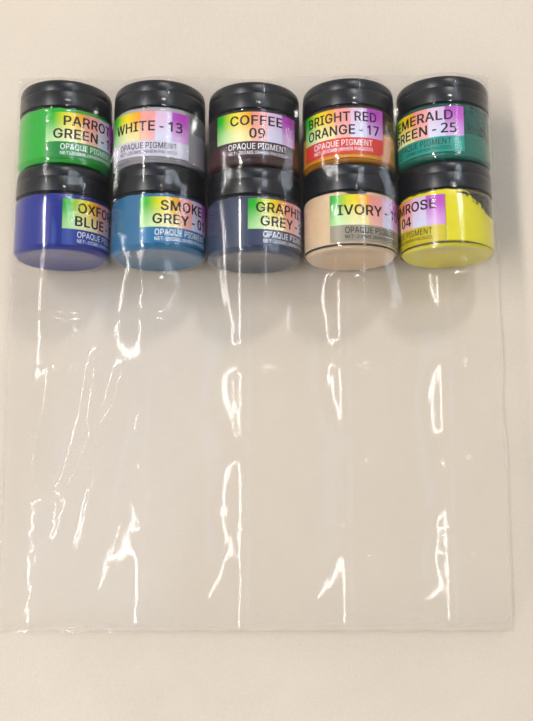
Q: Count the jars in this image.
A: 10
